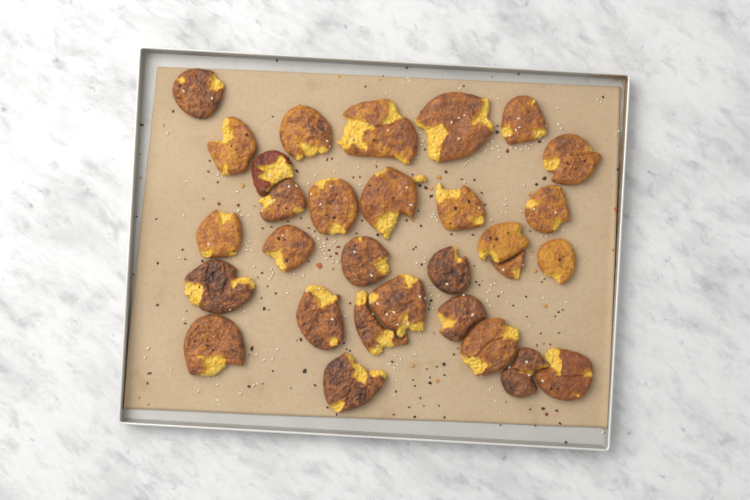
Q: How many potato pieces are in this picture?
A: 30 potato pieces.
